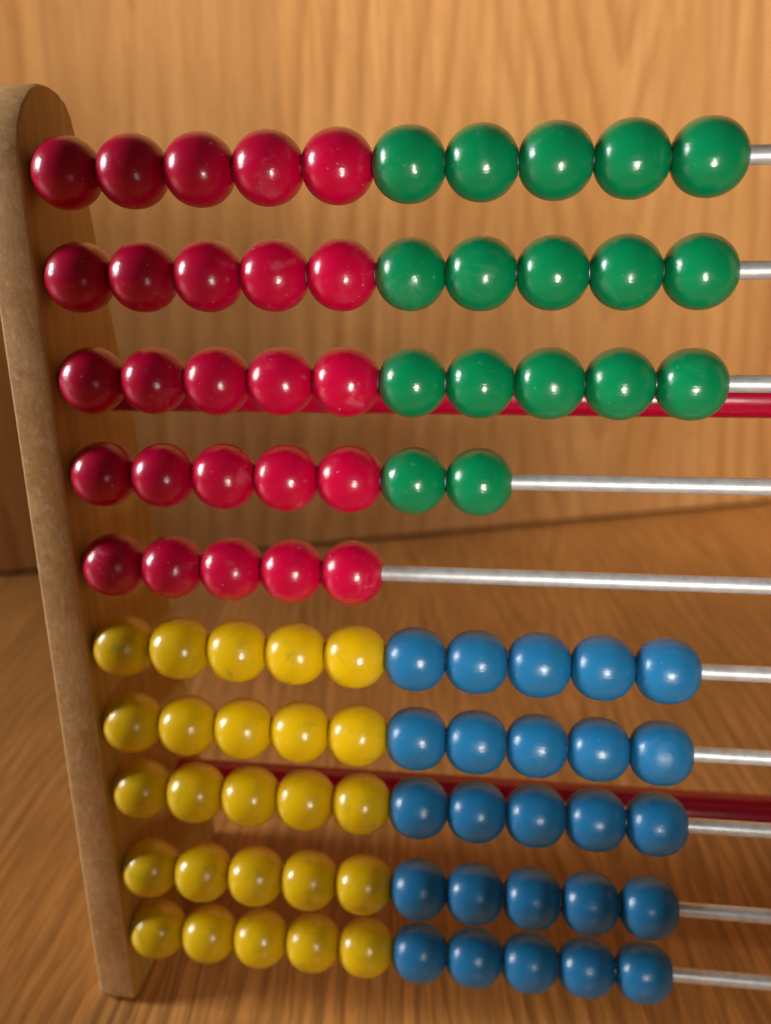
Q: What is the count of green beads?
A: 17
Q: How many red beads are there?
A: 25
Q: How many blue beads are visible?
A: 25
